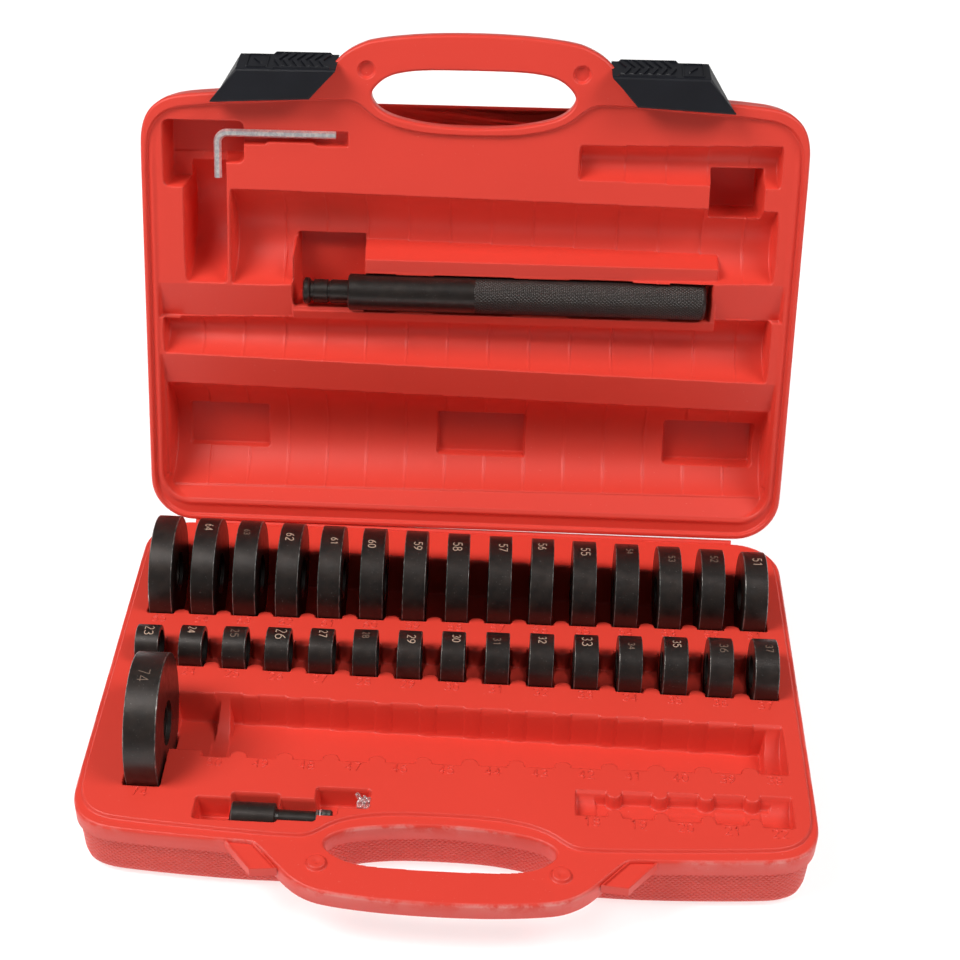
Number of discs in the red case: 31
